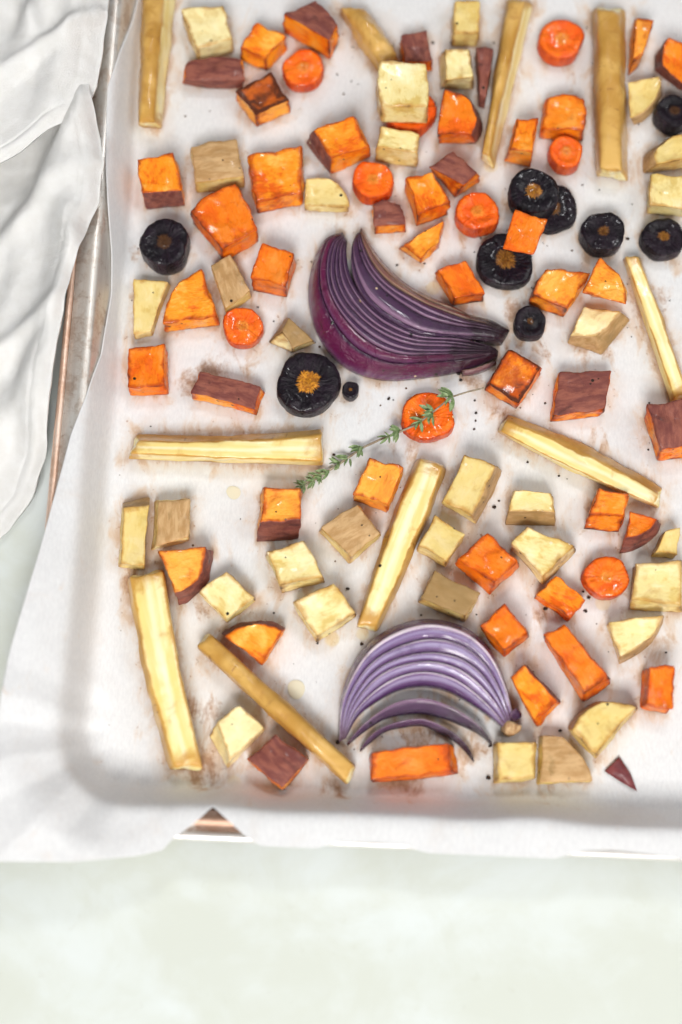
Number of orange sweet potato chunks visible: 44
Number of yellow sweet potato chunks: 32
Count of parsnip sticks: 10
